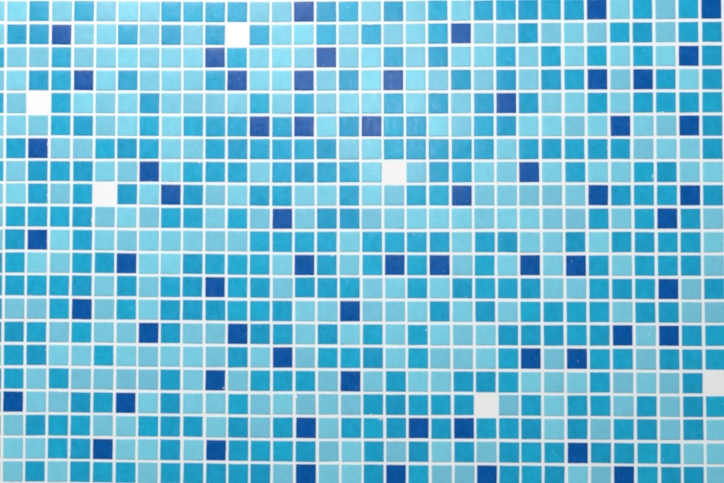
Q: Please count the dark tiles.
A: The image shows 61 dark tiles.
